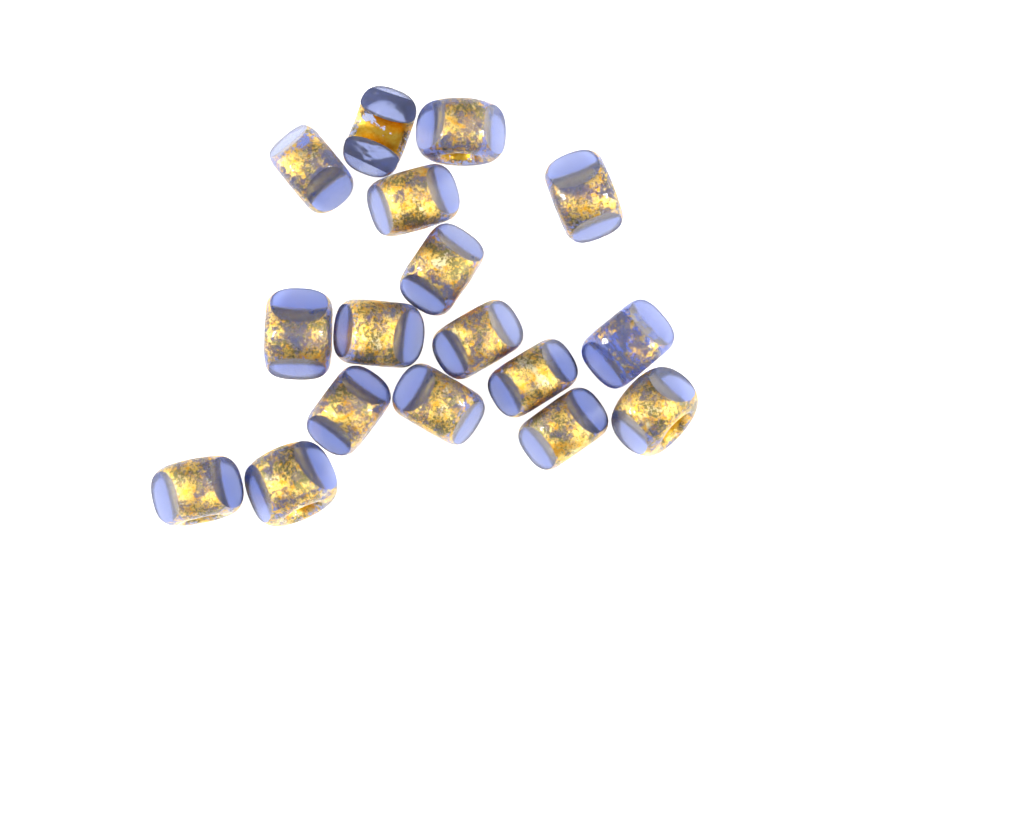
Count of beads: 17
